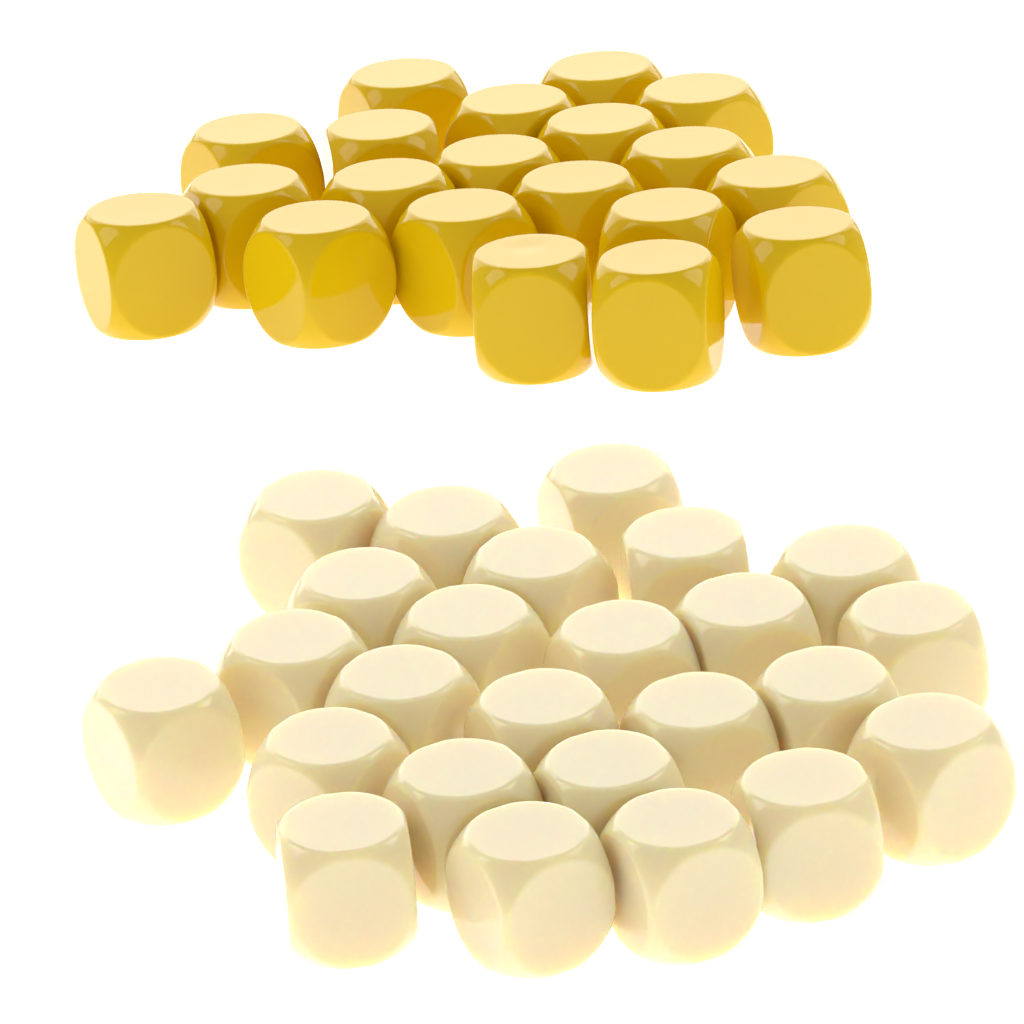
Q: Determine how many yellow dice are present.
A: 20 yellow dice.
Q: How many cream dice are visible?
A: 25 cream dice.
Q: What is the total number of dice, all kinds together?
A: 45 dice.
